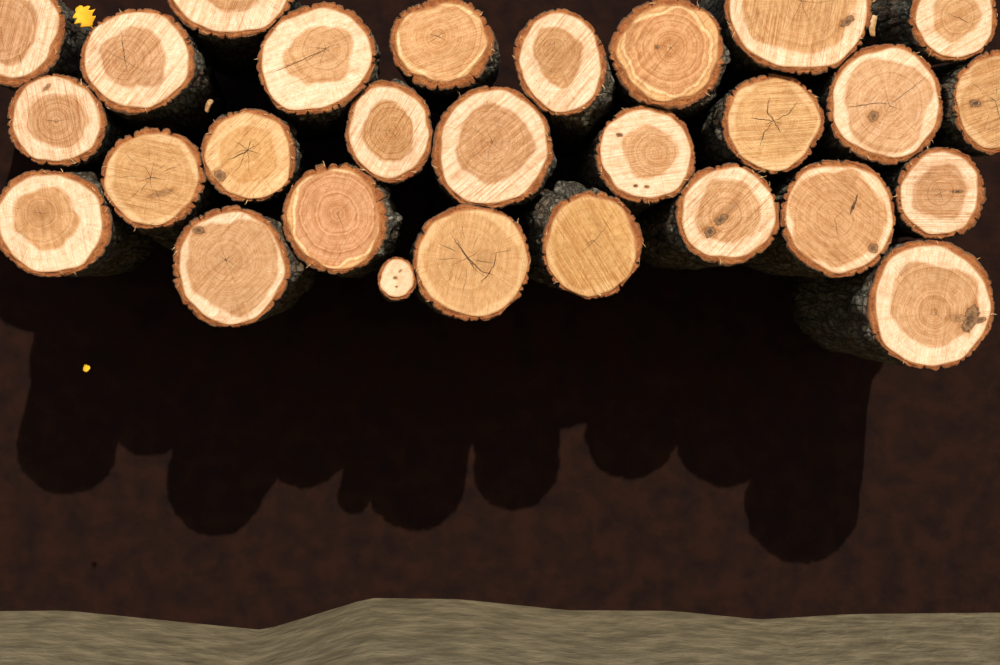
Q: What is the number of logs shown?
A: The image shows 28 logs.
